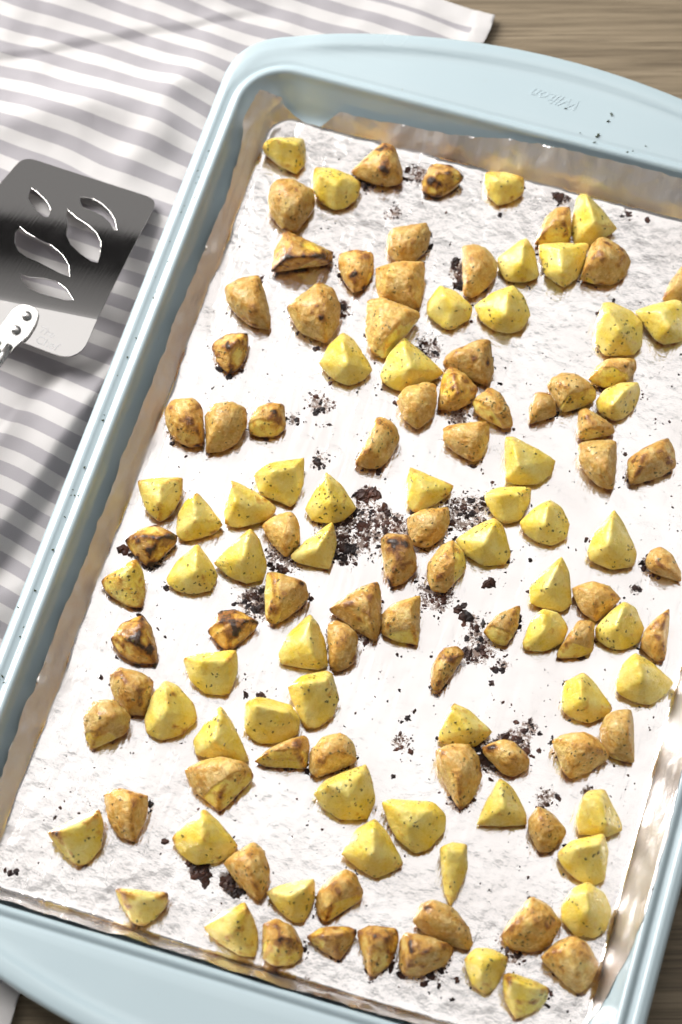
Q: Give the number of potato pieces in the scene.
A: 122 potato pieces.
